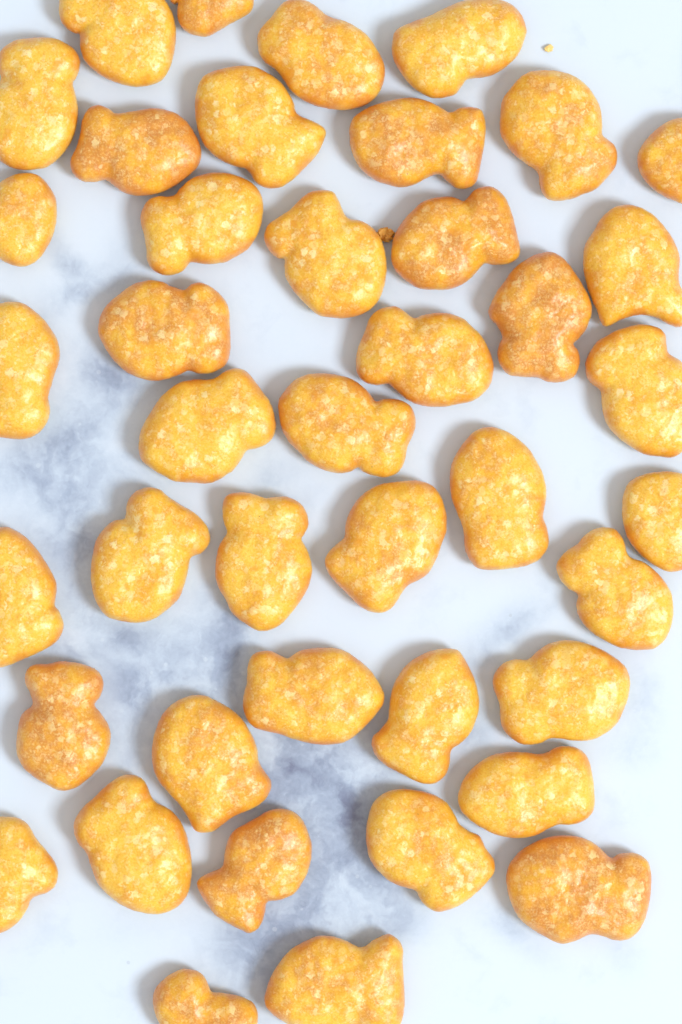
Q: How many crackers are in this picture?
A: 42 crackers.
